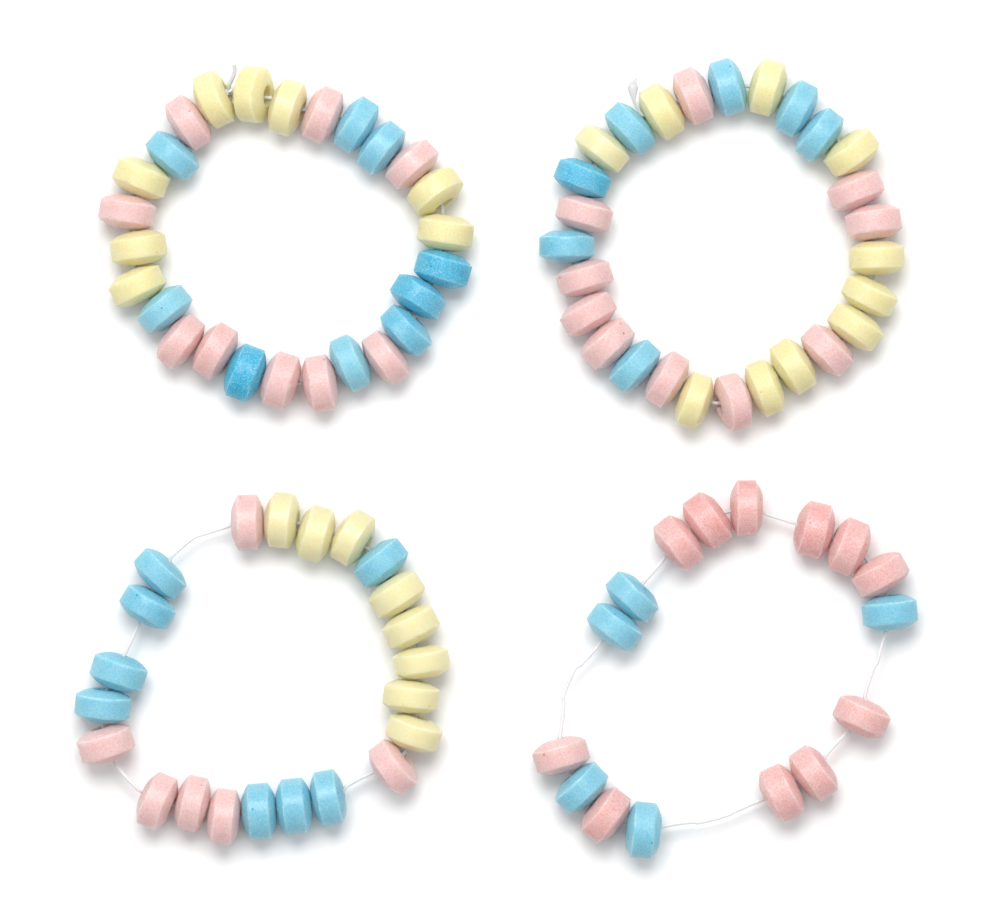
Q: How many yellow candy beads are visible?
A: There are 26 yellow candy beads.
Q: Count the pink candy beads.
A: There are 36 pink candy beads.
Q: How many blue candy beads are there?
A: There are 29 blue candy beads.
